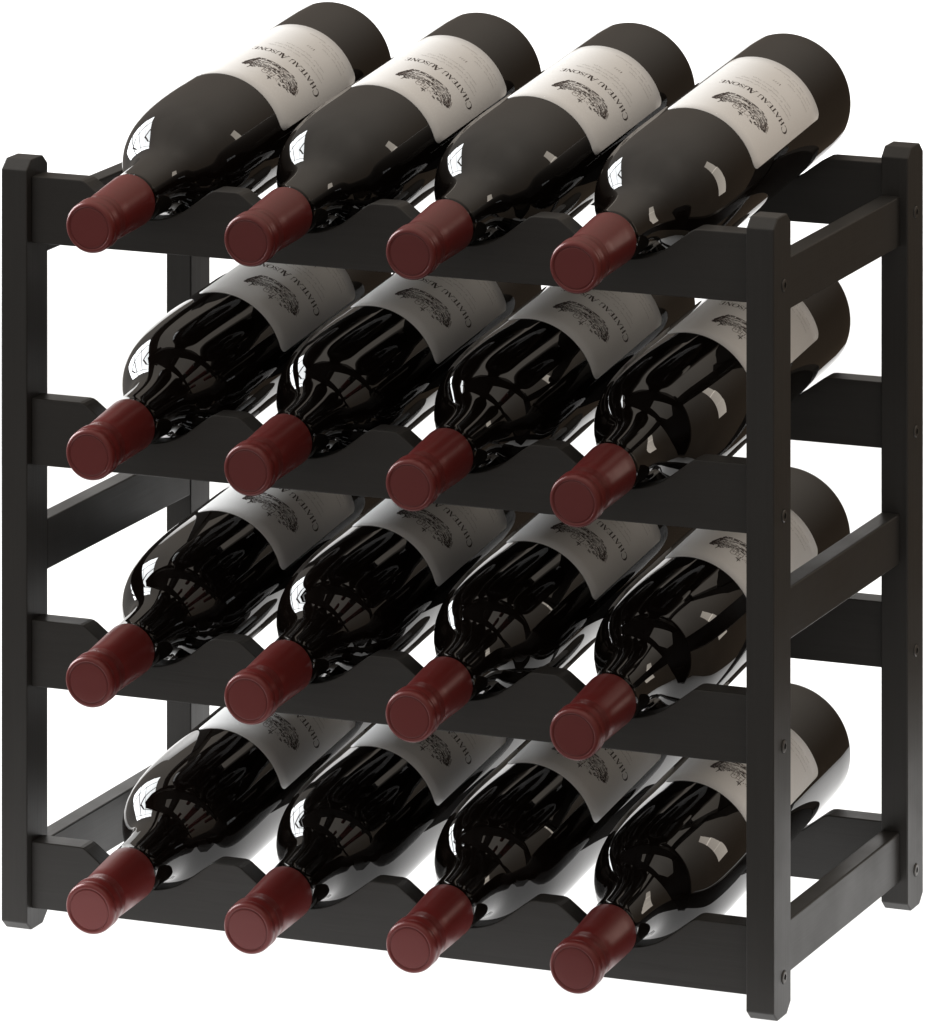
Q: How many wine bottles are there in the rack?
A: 16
